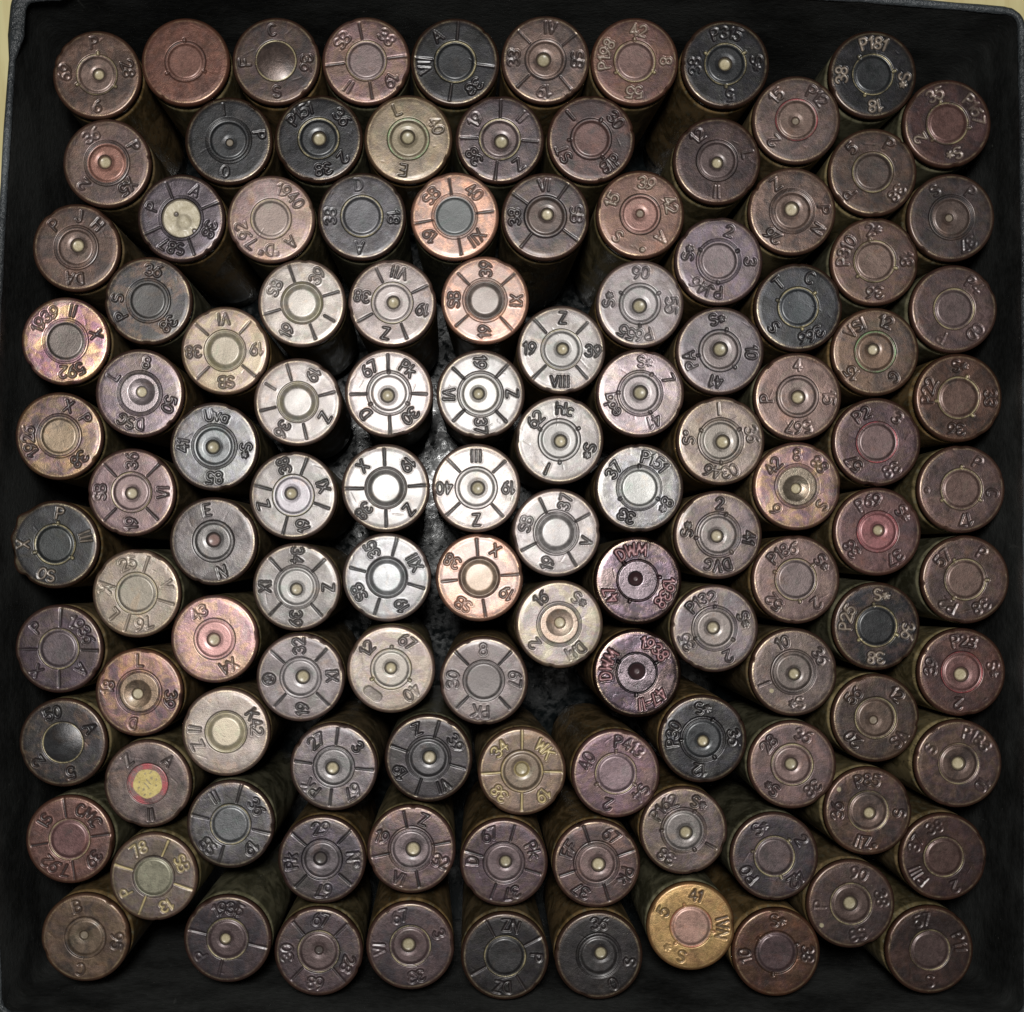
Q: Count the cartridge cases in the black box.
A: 117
